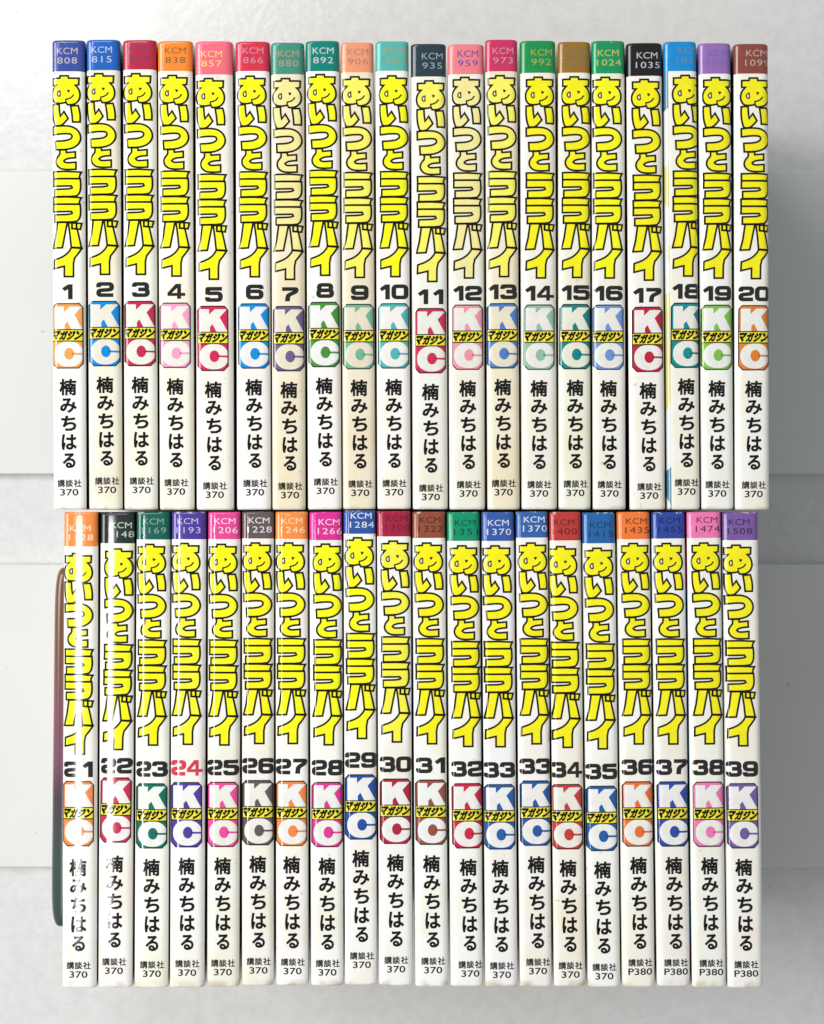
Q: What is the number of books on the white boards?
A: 40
